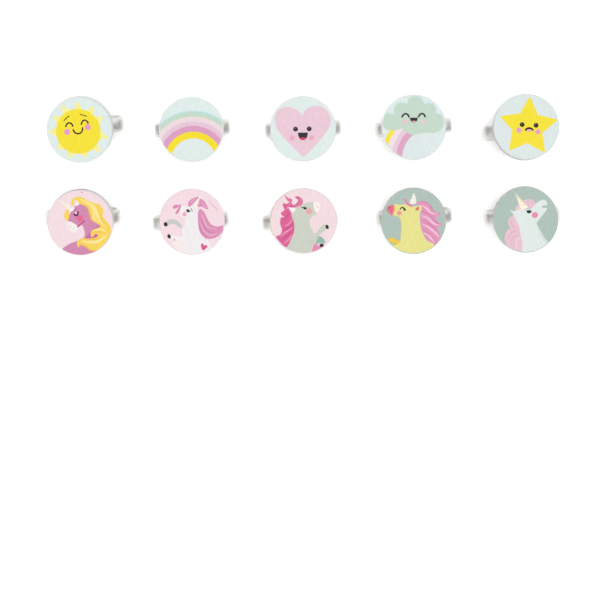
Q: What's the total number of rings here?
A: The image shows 10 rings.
